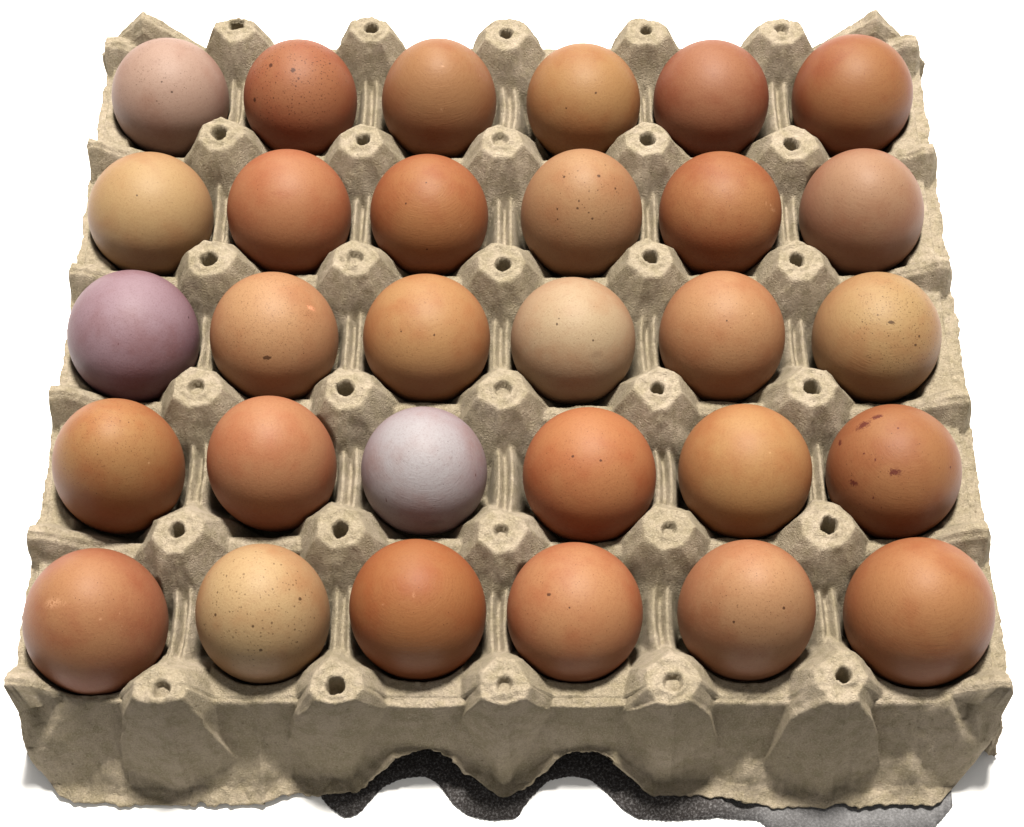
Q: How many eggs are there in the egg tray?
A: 30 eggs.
